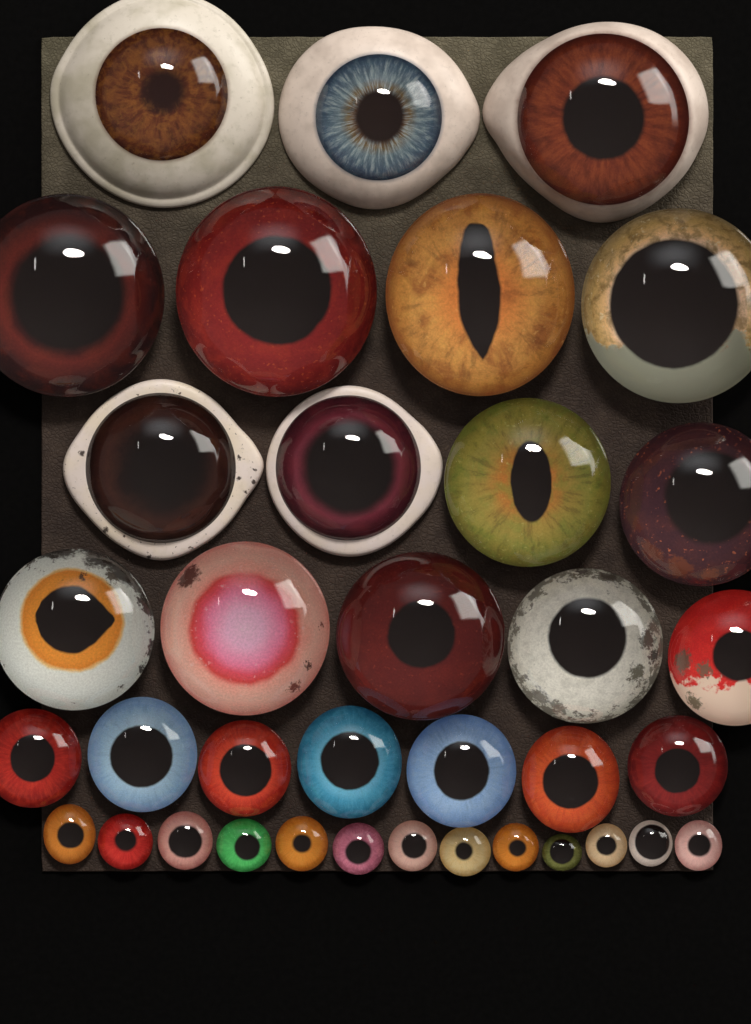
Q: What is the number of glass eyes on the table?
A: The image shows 36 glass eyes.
